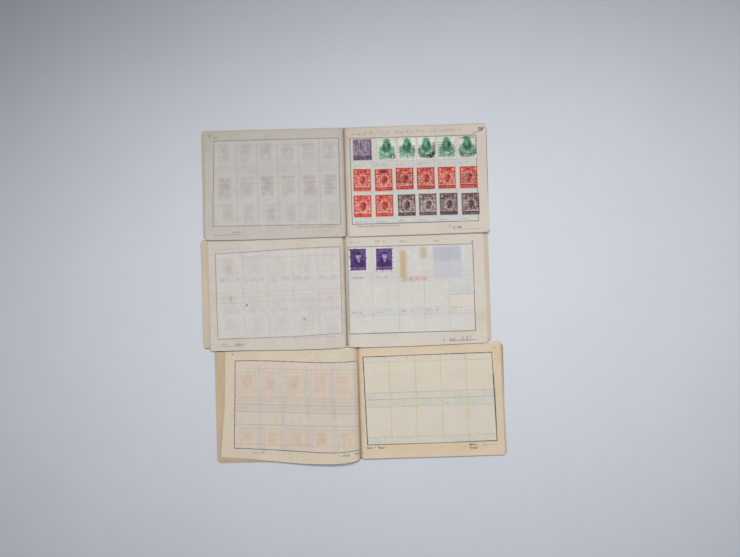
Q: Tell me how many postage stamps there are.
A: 20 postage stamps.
